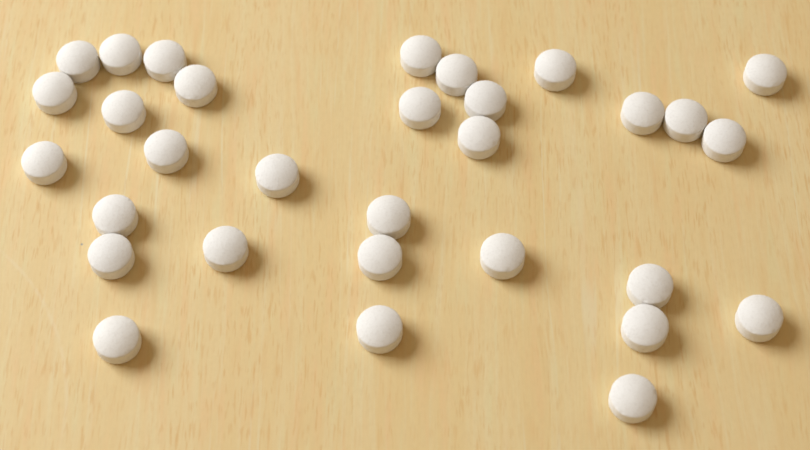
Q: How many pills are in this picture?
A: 31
